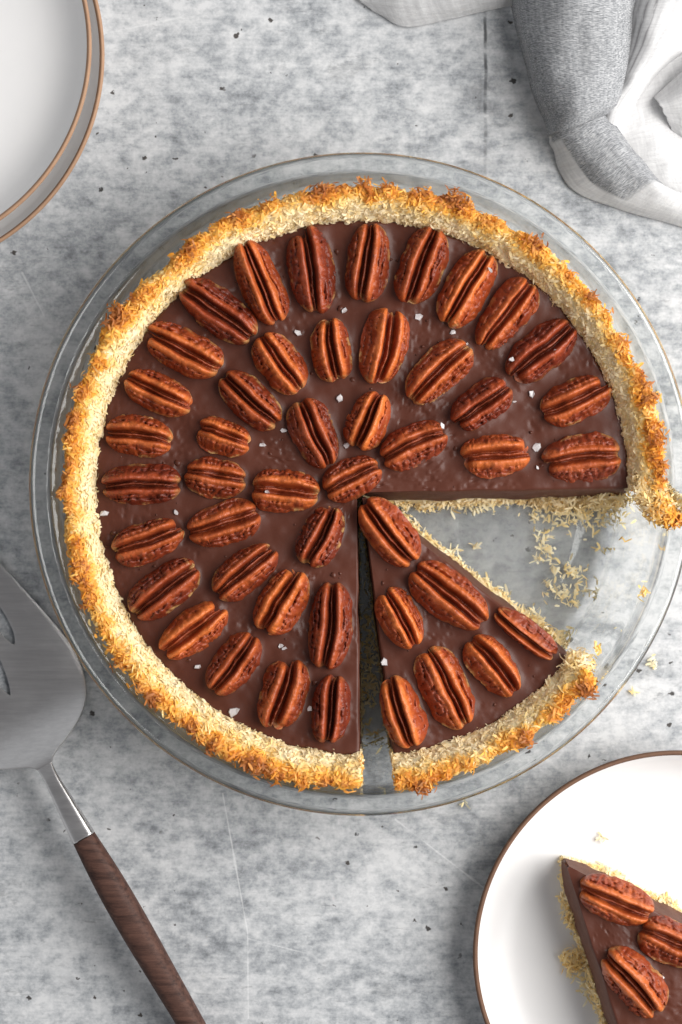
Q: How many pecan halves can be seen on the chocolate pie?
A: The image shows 49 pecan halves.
